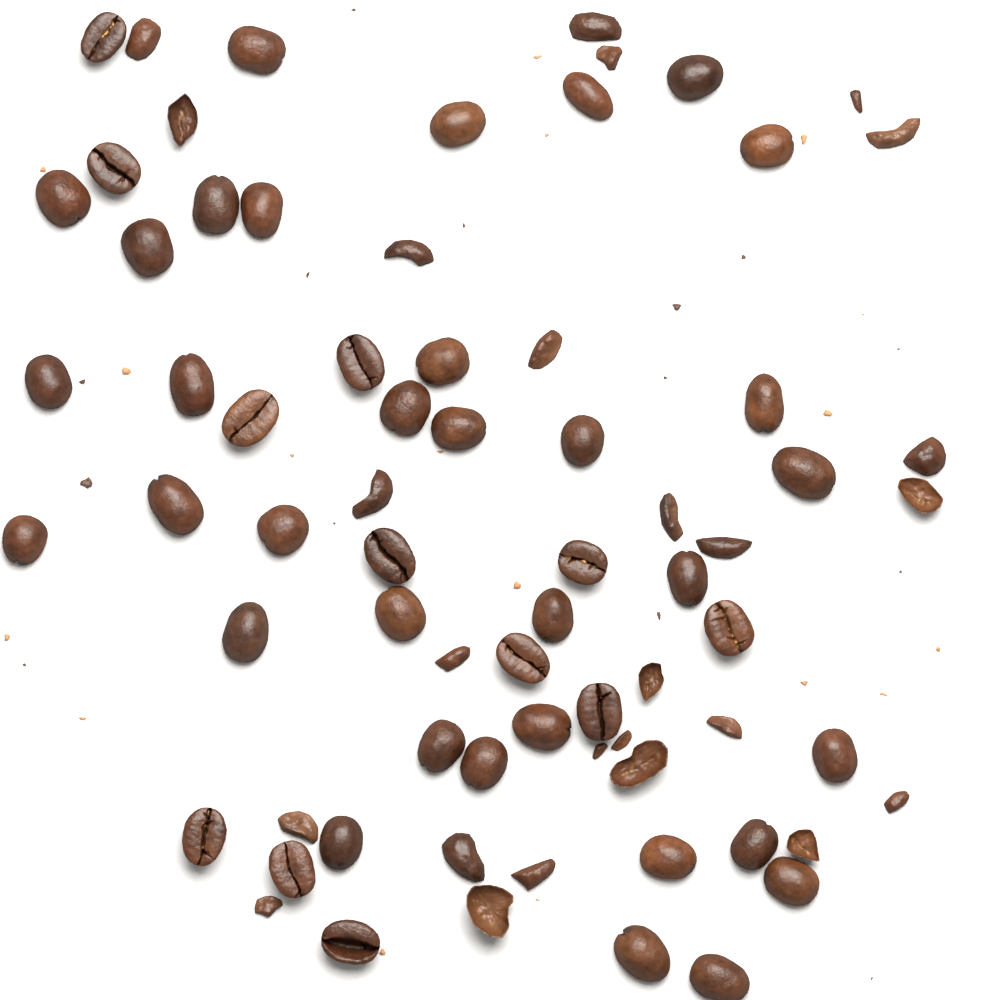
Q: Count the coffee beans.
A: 46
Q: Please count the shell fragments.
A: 26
